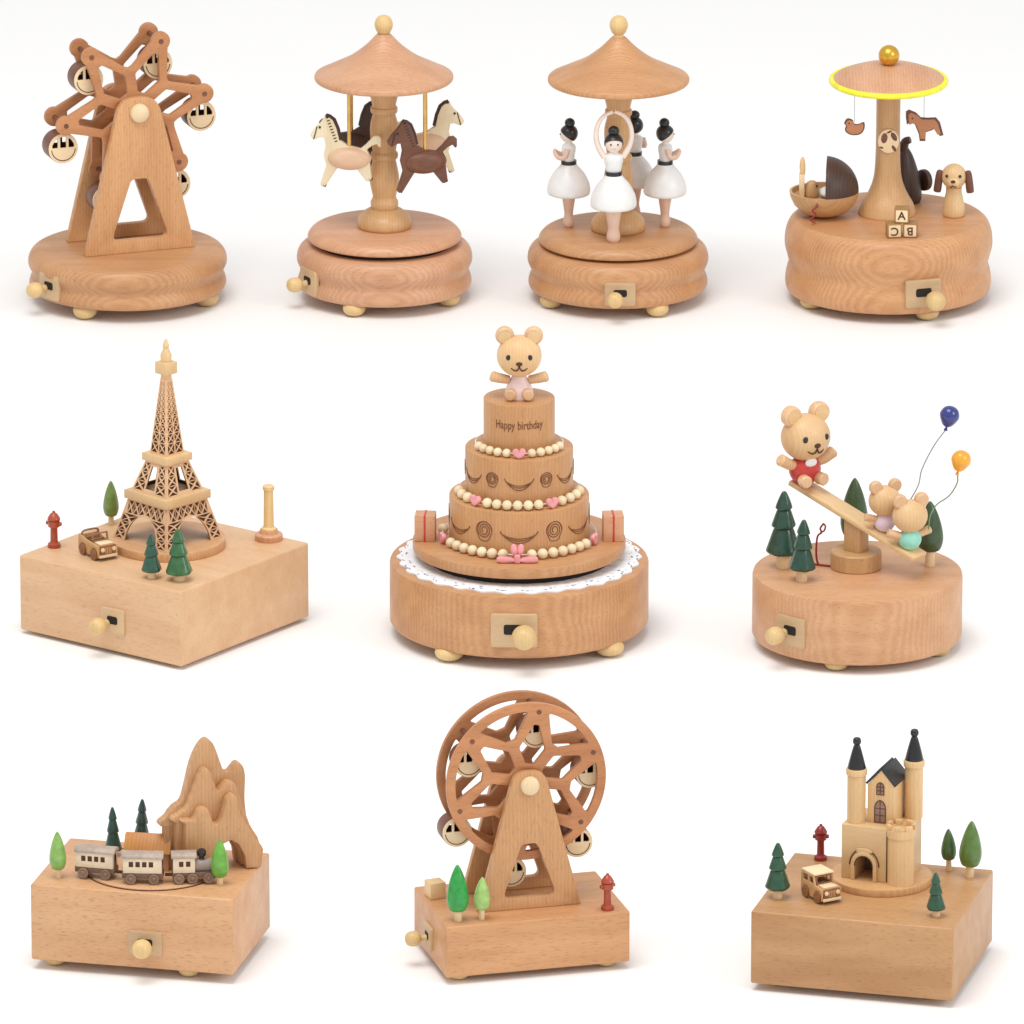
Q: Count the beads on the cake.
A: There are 38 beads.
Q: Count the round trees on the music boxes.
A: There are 9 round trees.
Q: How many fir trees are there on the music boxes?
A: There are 8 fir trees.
